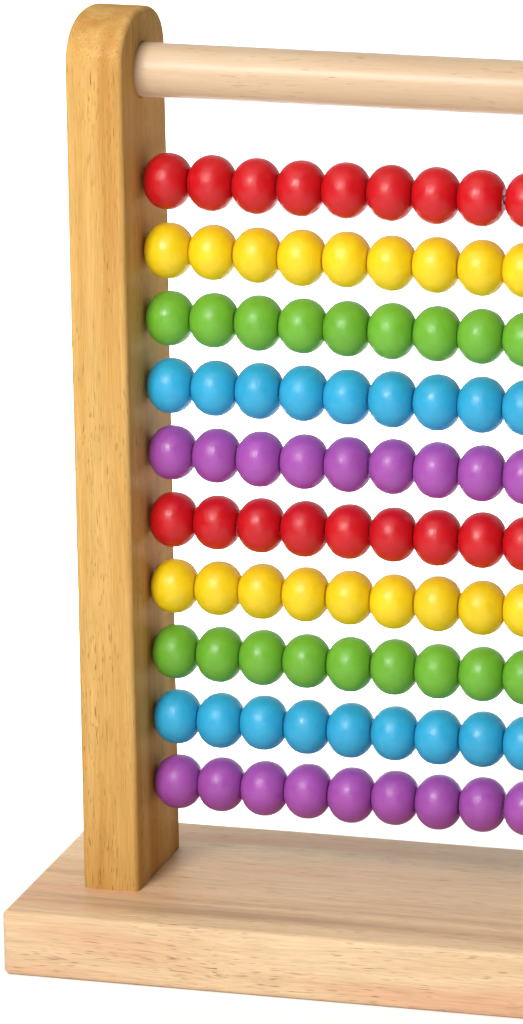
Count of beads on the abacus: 90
